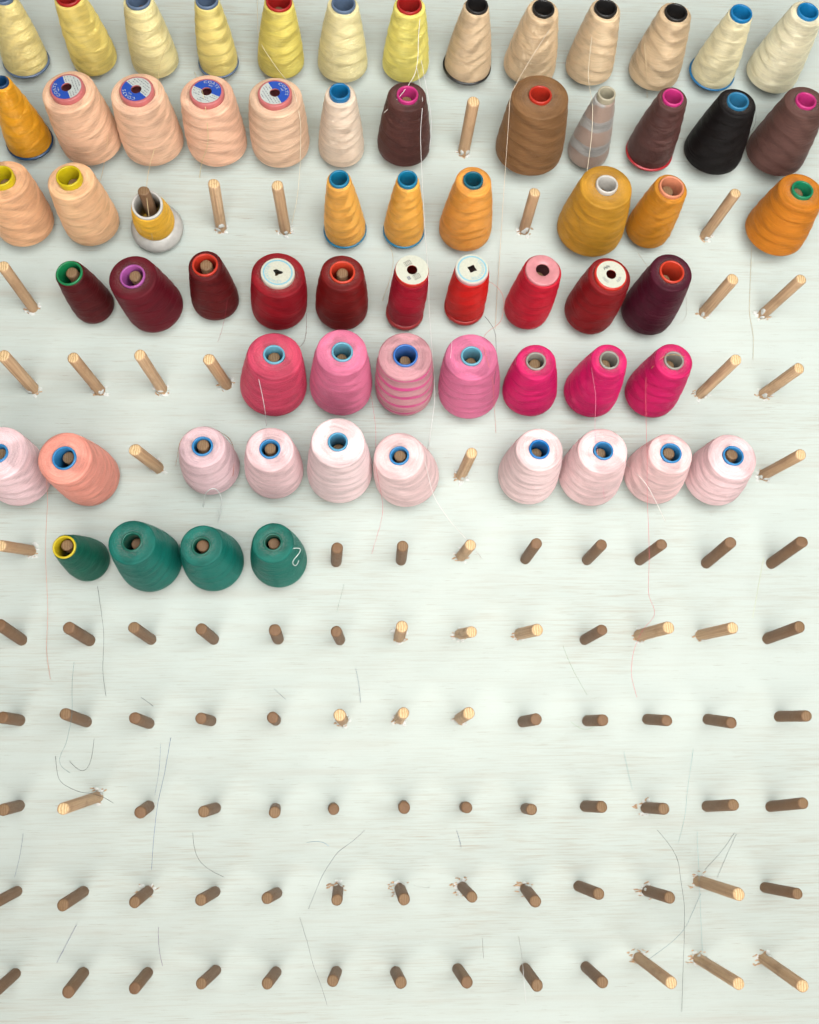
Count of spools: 65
